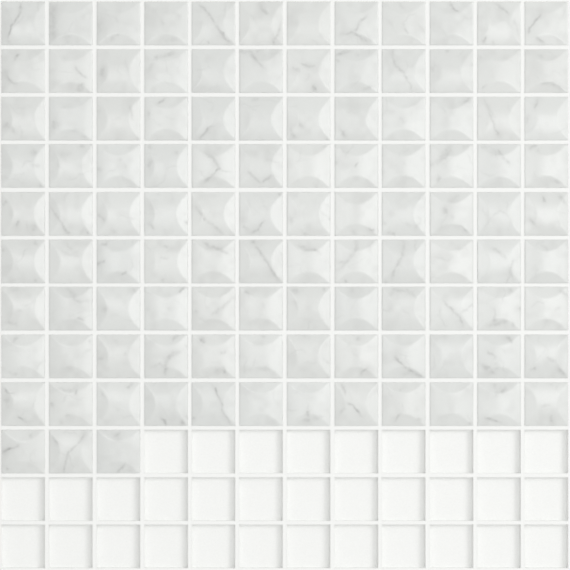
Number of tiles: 111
